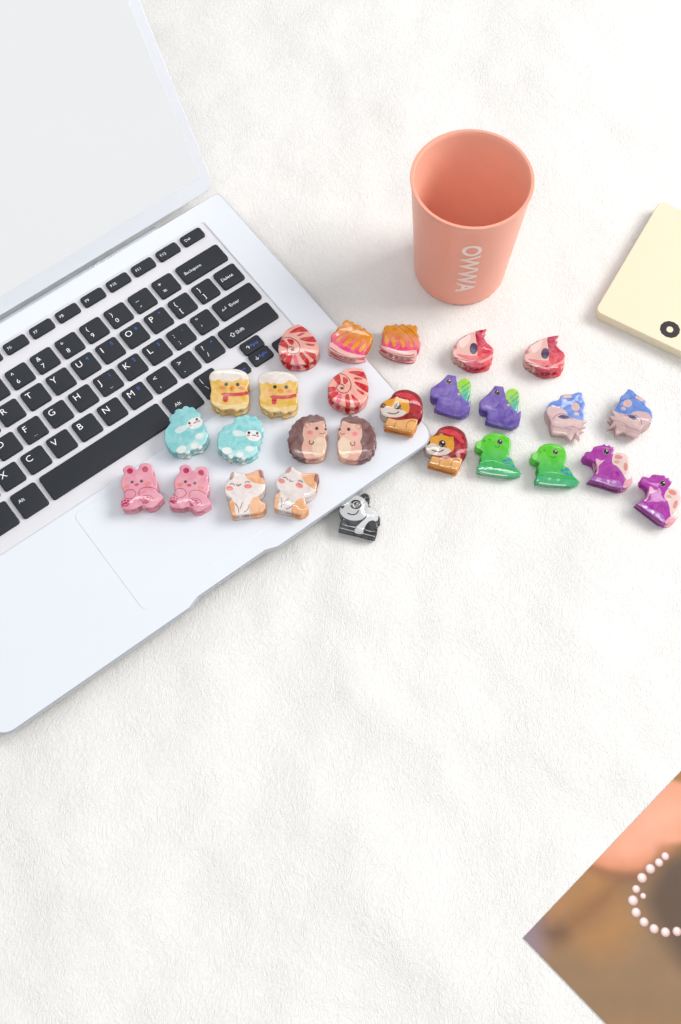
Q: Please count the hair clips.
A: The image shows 27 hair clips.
